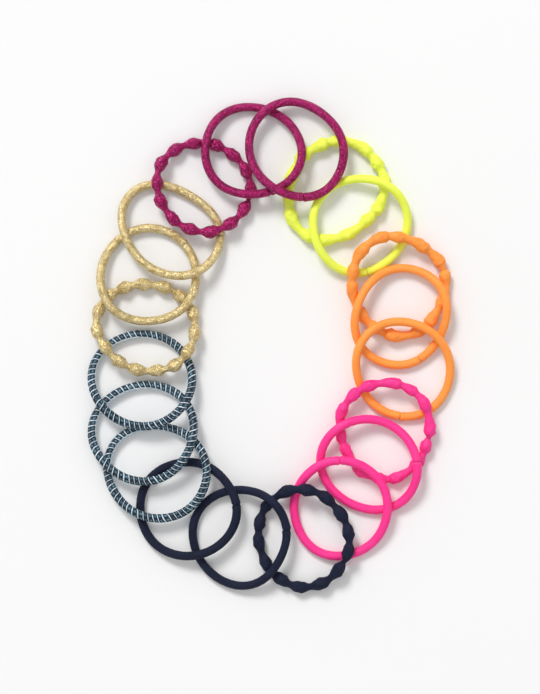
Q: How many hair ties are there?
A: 20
